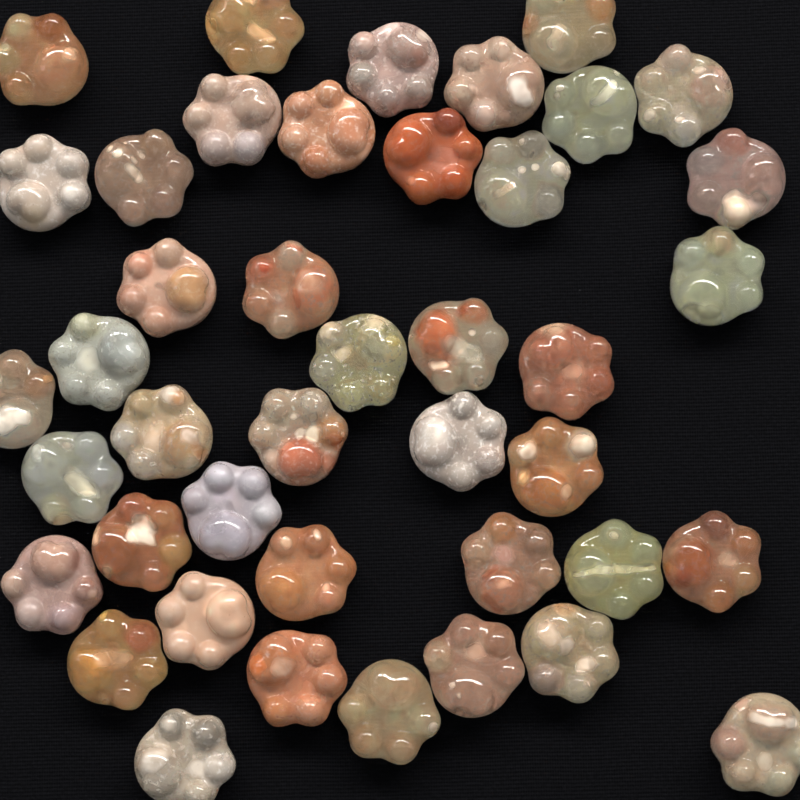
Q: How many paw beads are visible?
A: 42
